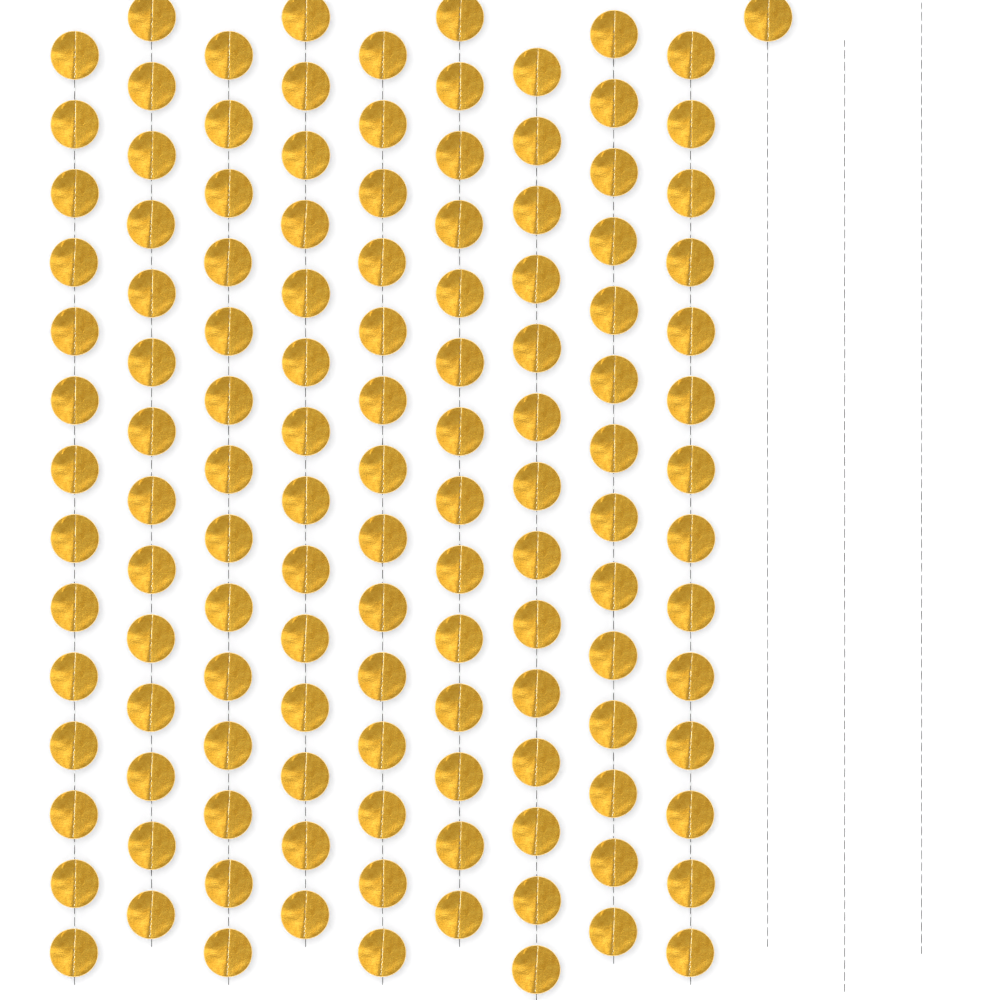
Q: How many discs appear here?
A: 127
